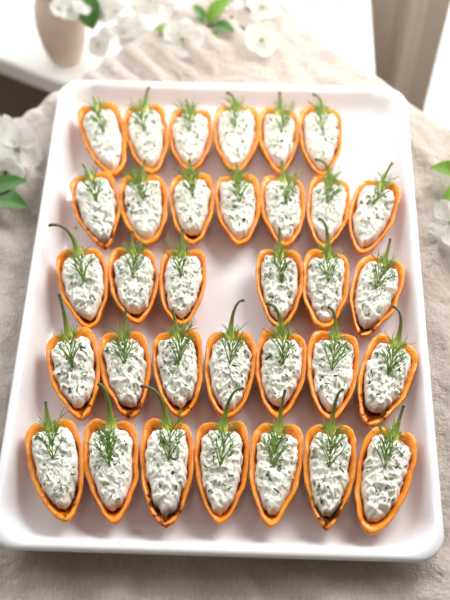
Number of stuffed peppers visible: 33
